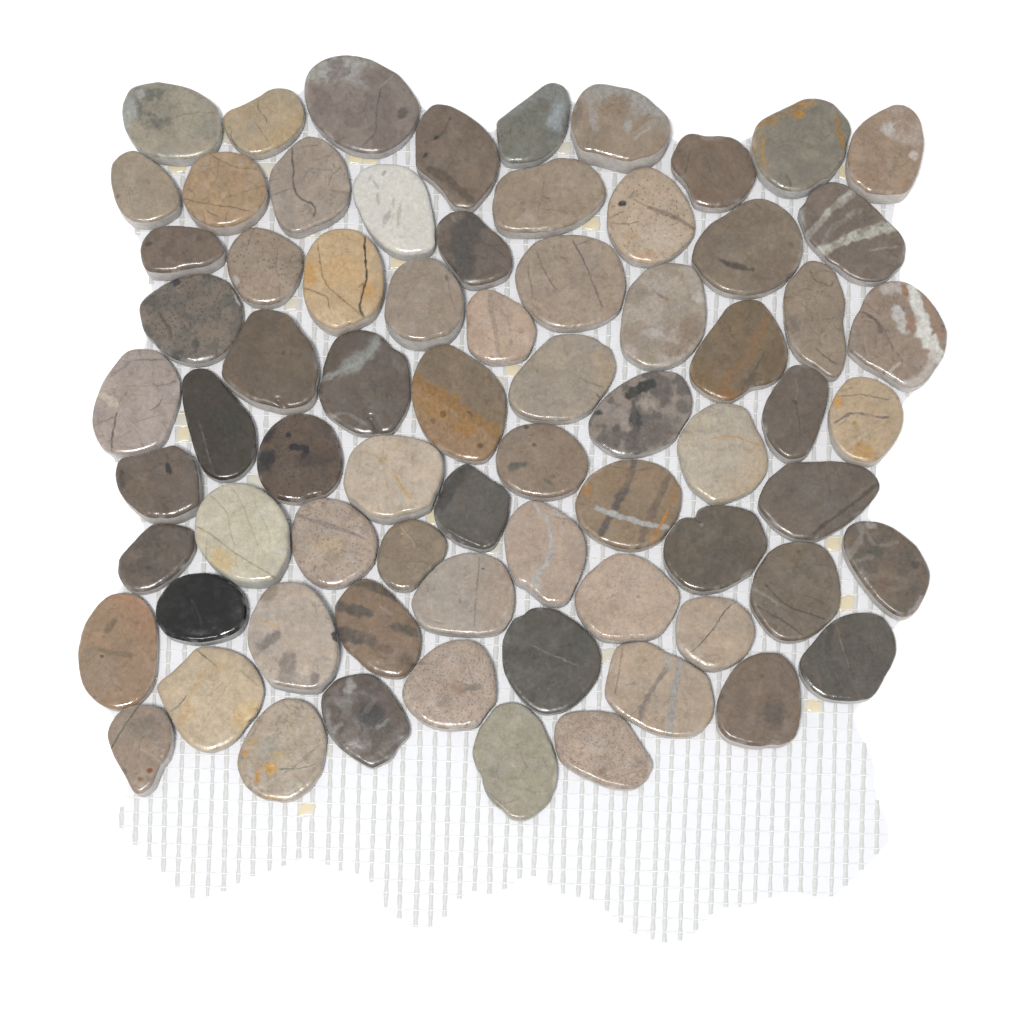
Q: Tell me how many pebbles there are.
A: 72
